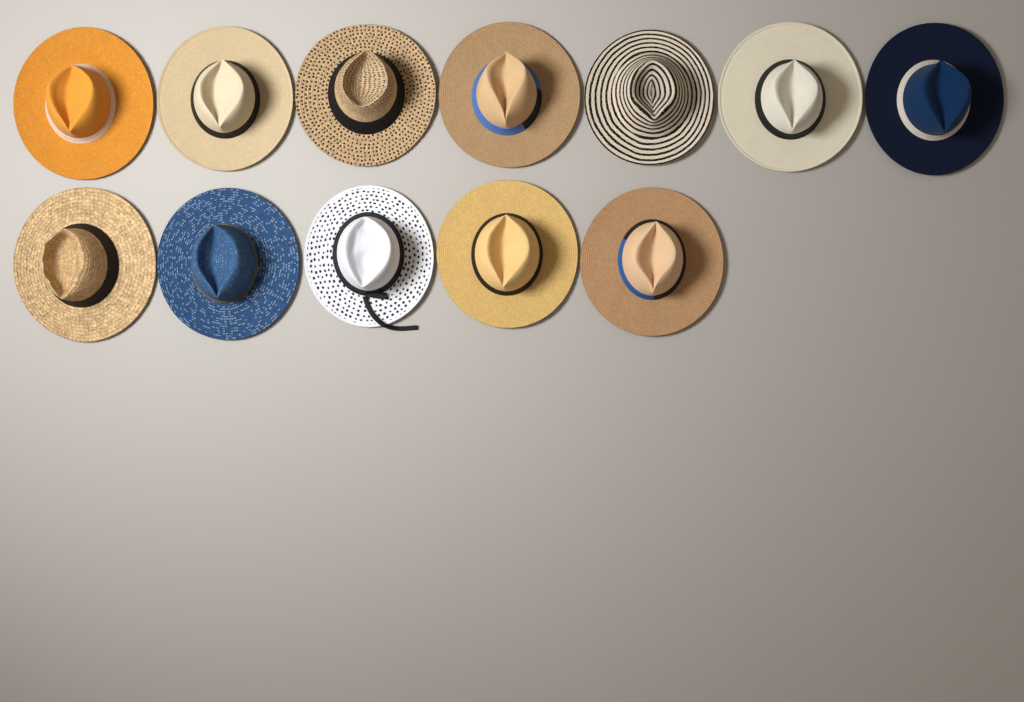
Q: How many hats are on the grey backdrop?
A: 12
